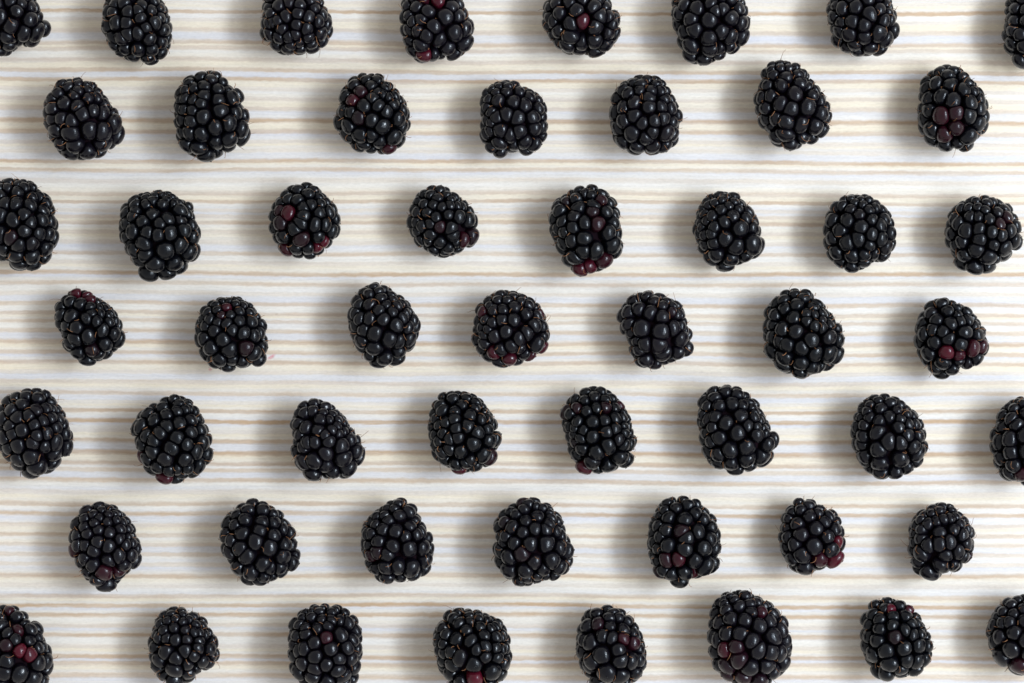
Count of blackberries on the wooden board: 53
